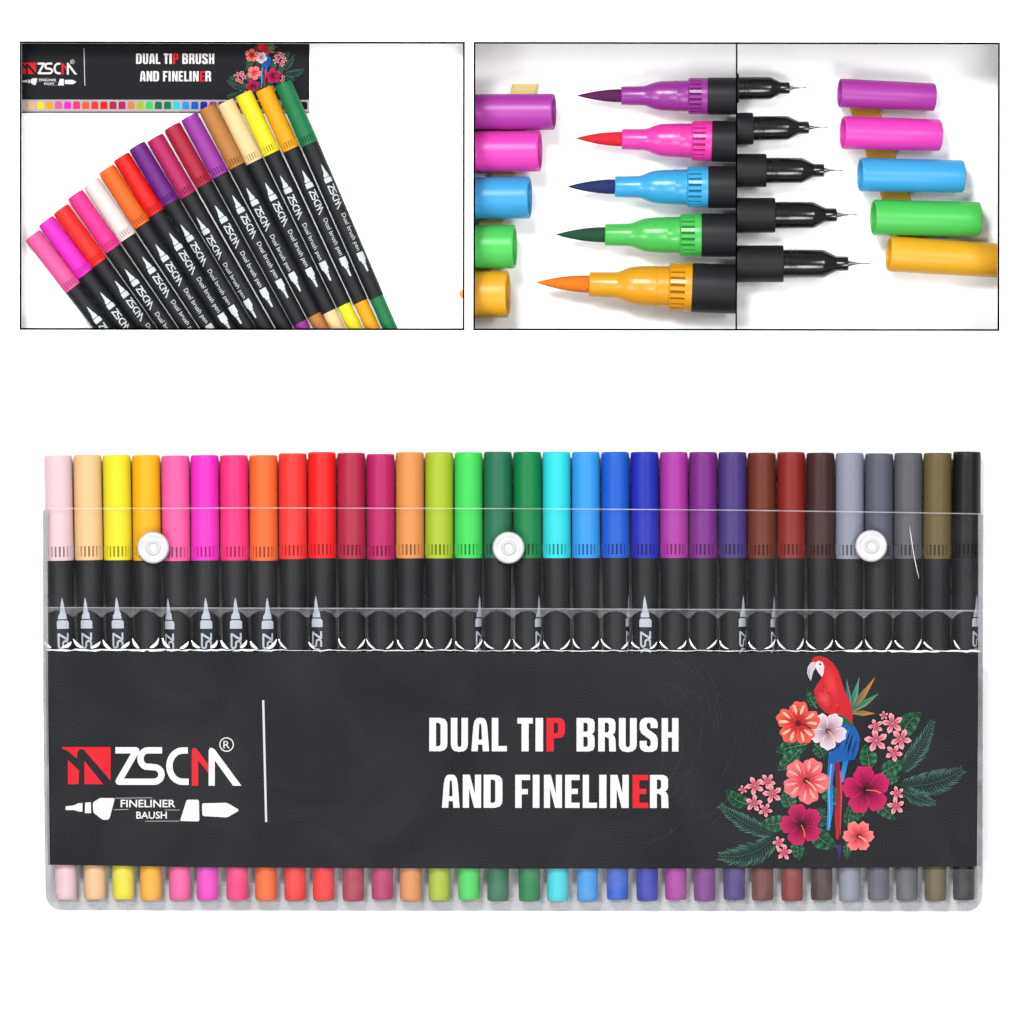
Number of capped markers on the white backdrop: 48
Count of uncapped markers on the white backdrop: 10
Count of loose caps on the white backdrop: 10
